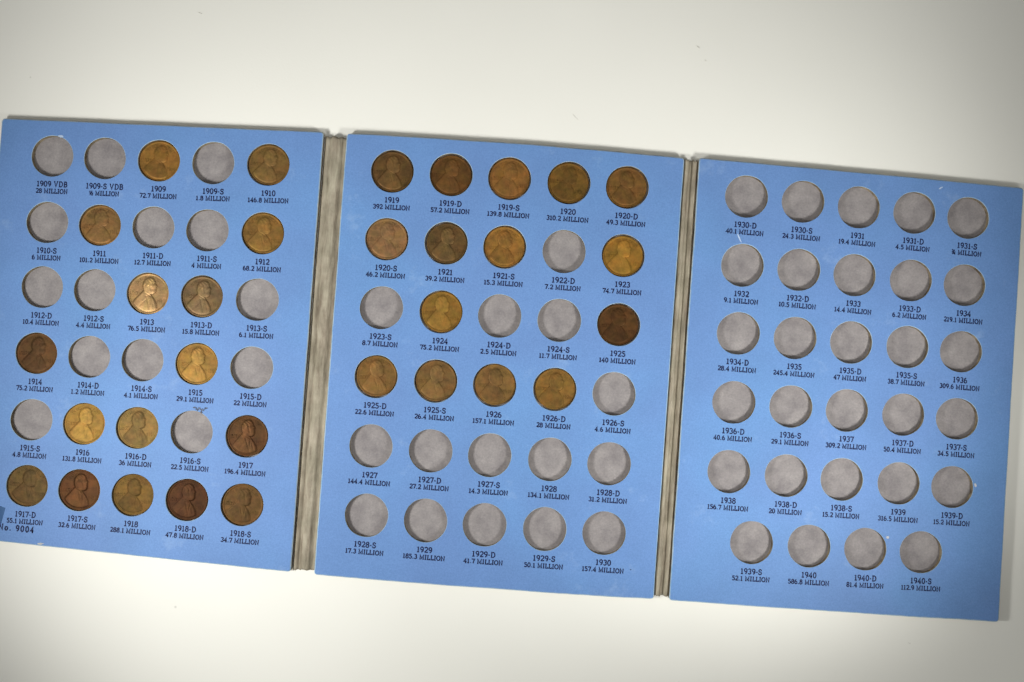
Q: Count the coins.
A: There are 31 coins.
